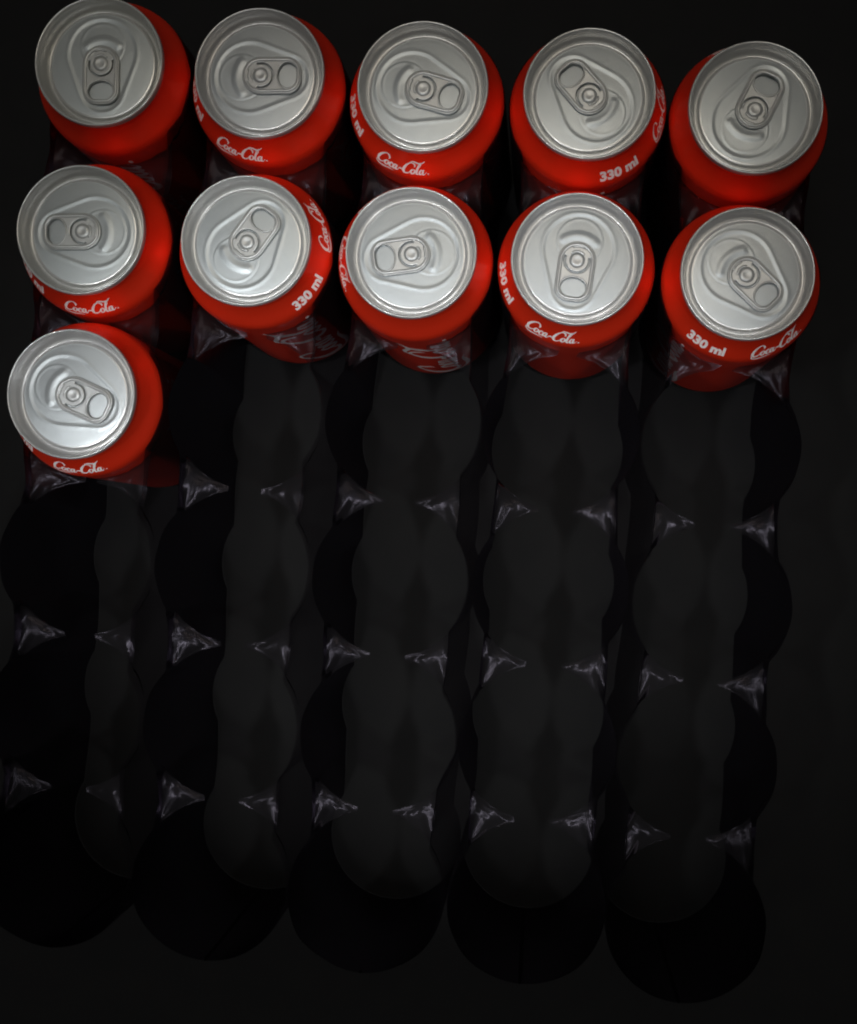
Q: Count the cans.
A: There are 11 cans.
